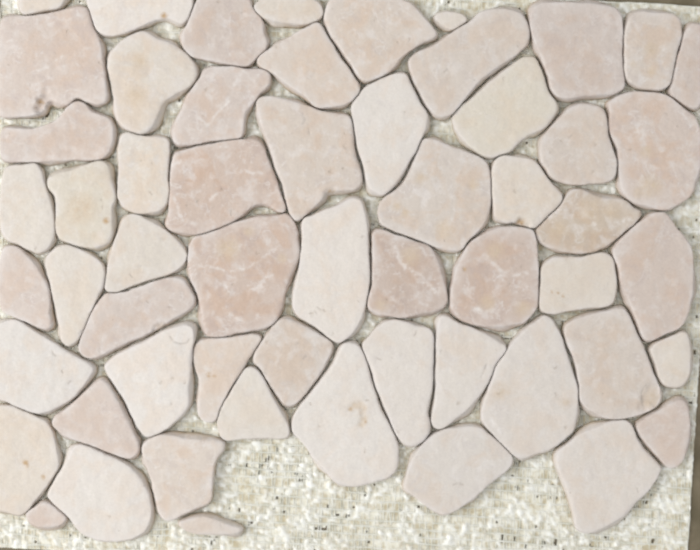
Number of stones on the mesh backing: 57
